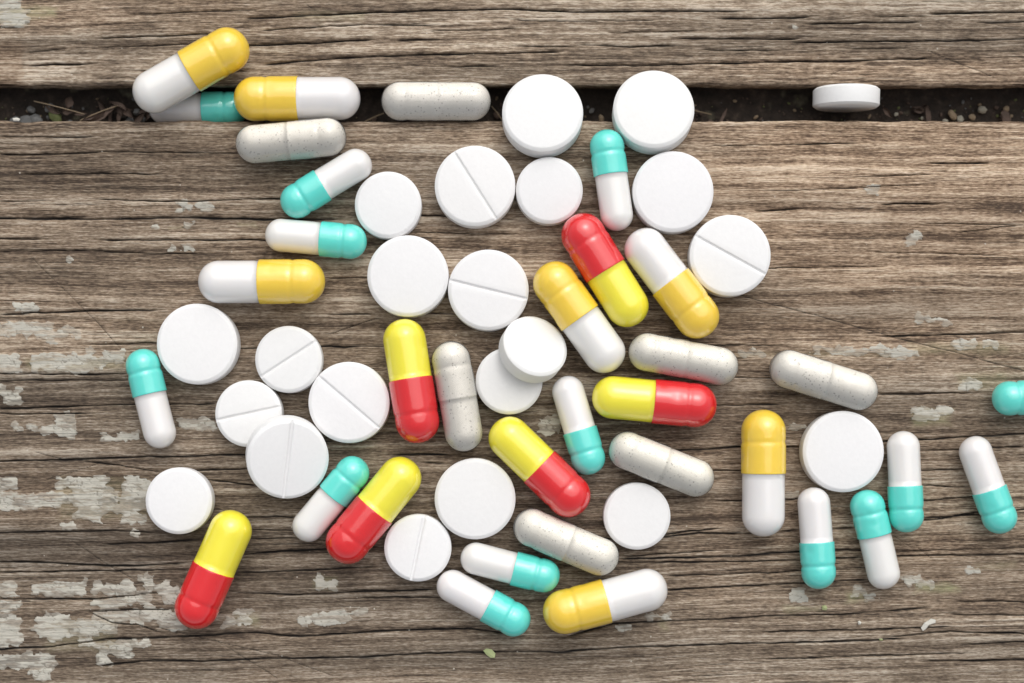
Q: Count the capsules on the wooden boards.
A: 34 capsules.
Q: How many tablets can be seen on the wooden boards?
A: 22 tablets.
